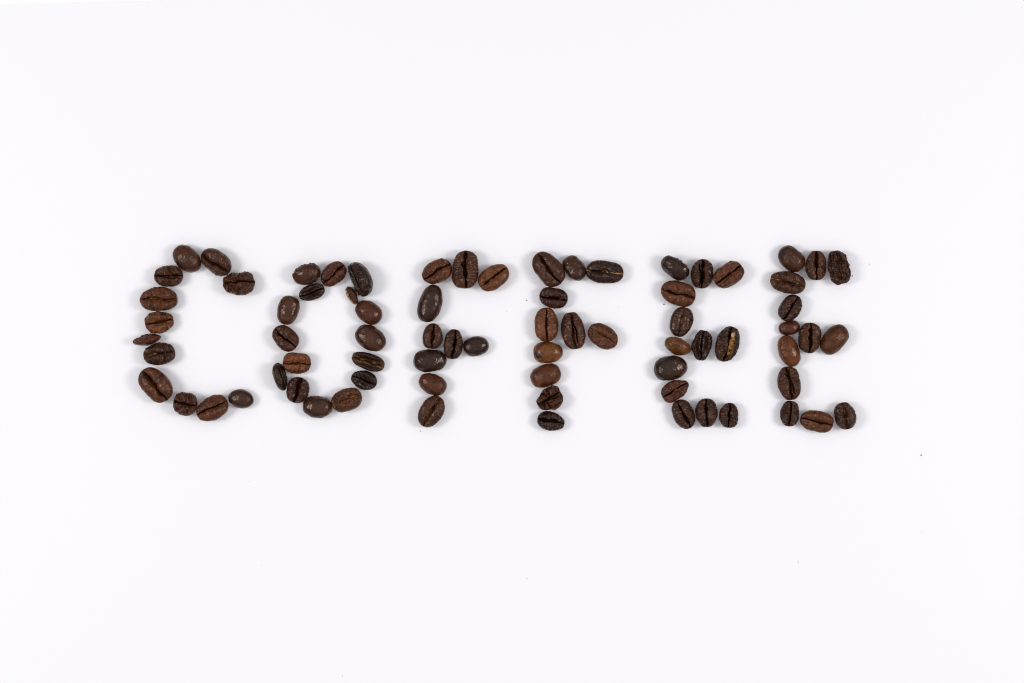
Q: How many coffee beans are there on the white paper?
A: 75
